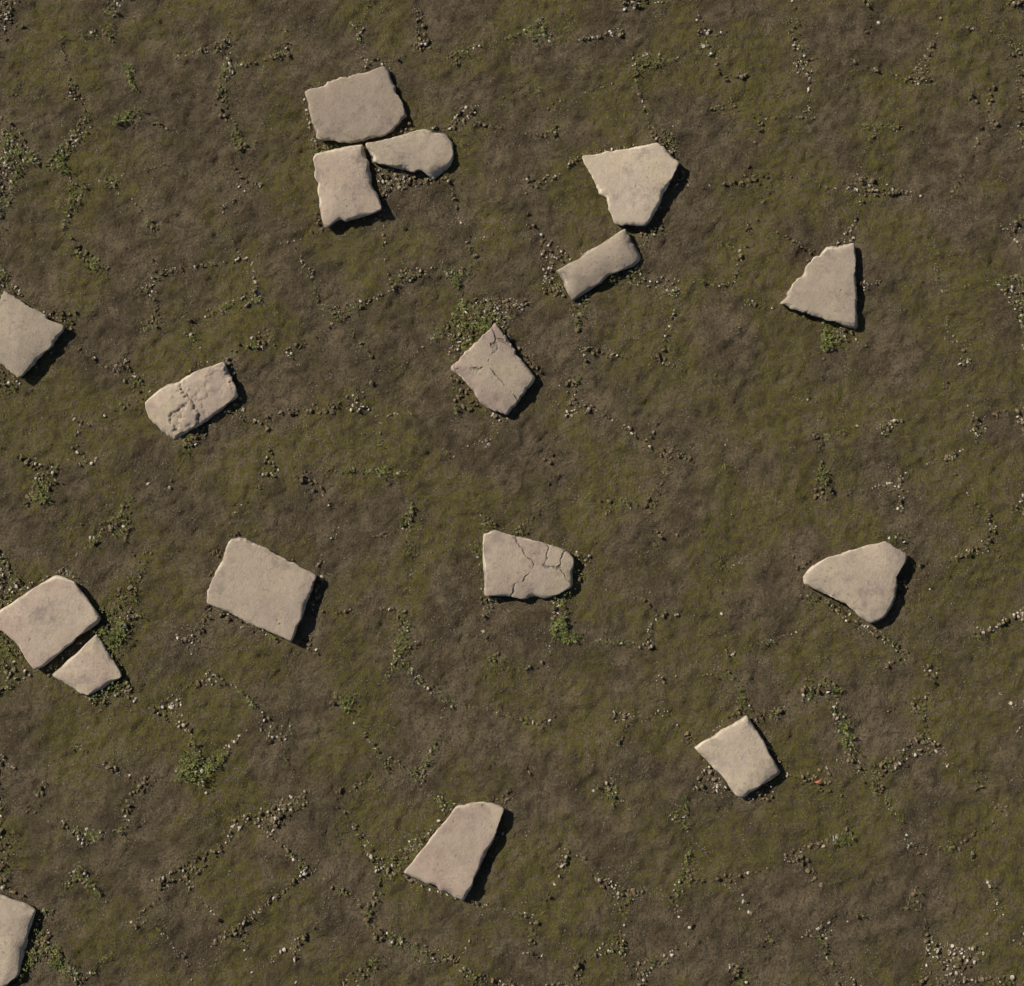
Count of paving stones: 17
